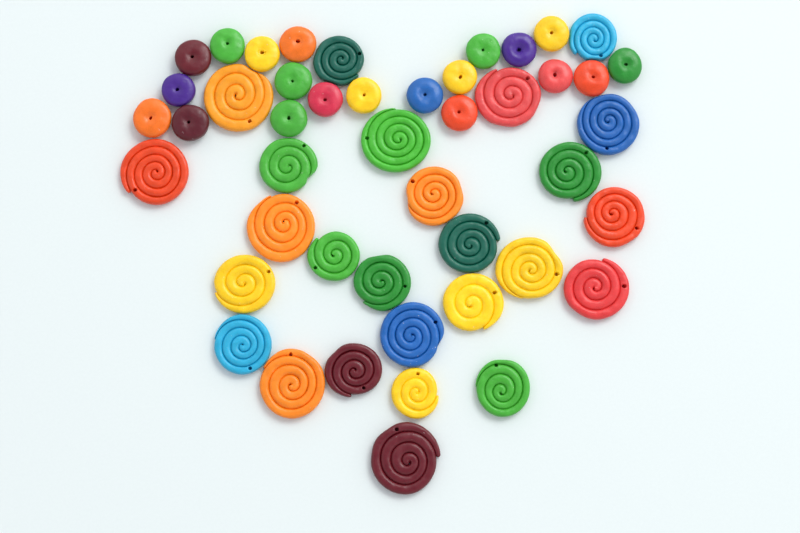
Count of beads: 20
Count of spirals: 26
